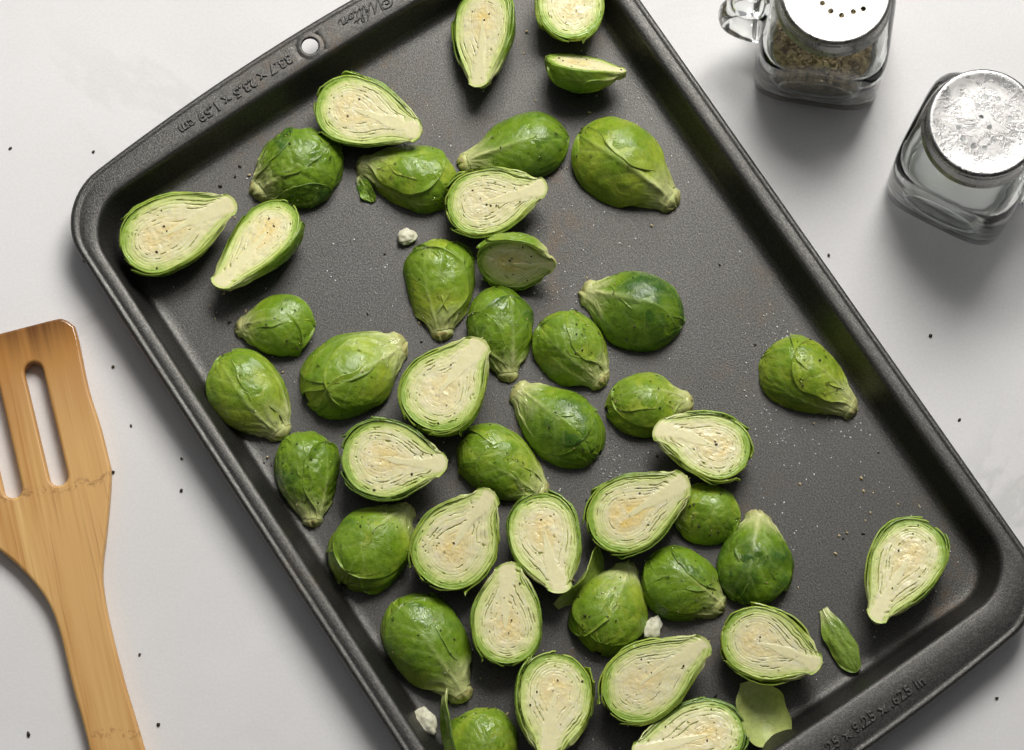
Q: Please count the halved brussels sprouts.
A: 43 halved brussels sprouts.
